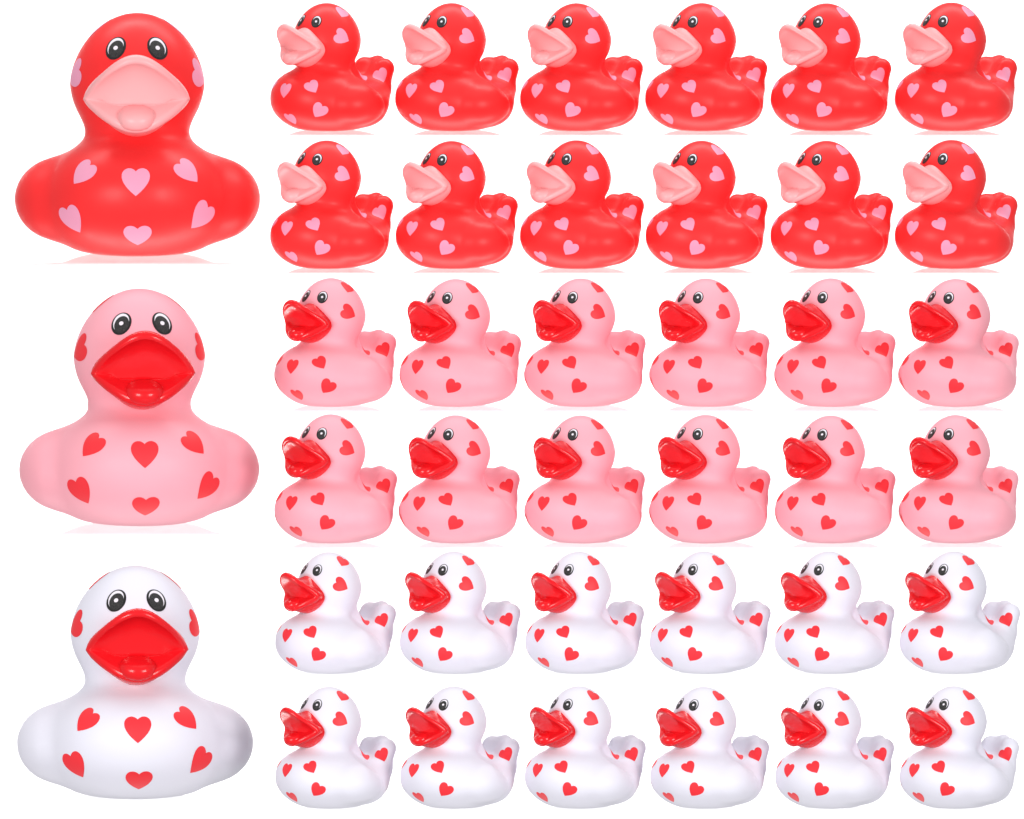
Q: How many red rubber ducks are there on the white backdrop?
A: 13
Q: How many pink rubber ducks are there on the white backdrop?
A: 13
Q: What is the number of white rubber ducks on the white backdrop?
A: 13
